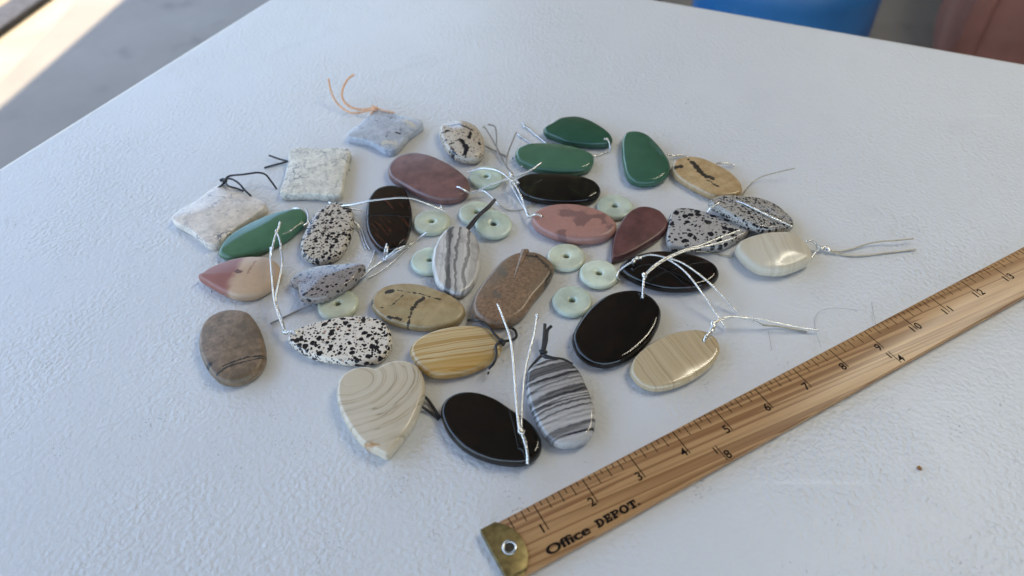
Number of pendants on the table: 32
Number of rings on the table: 10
